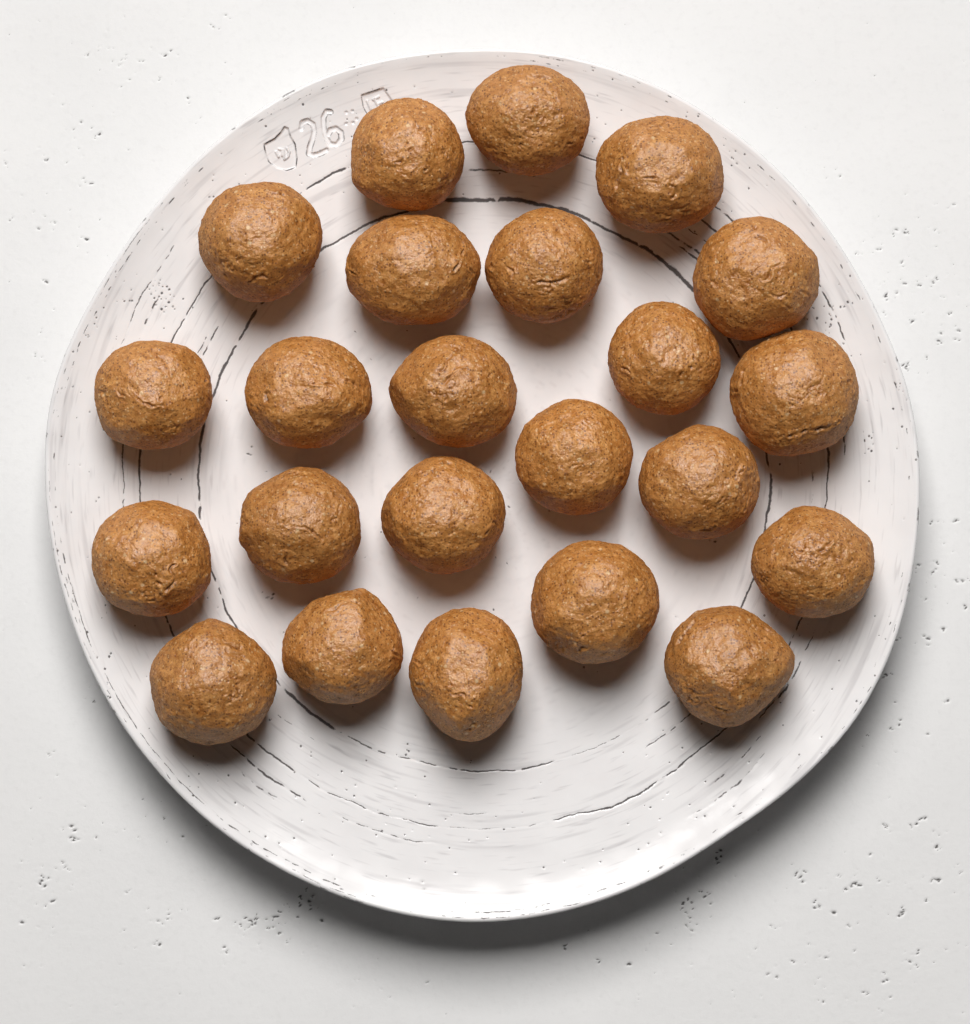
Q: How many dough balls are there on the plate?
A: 23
